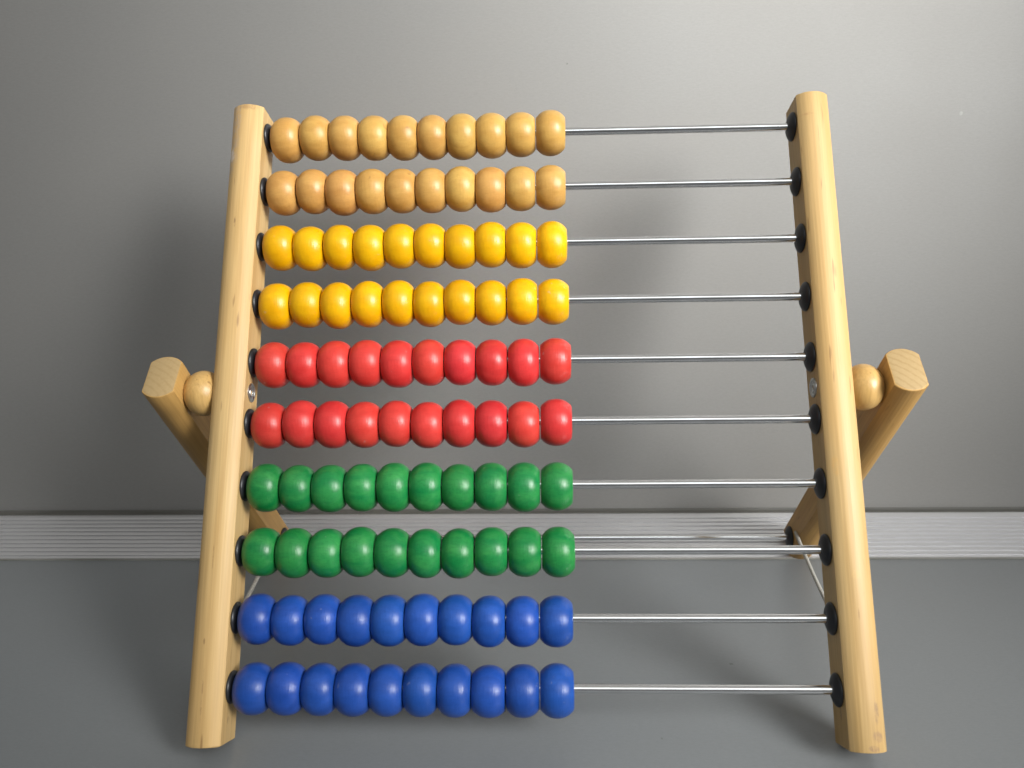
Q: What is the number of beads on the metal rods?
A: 100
